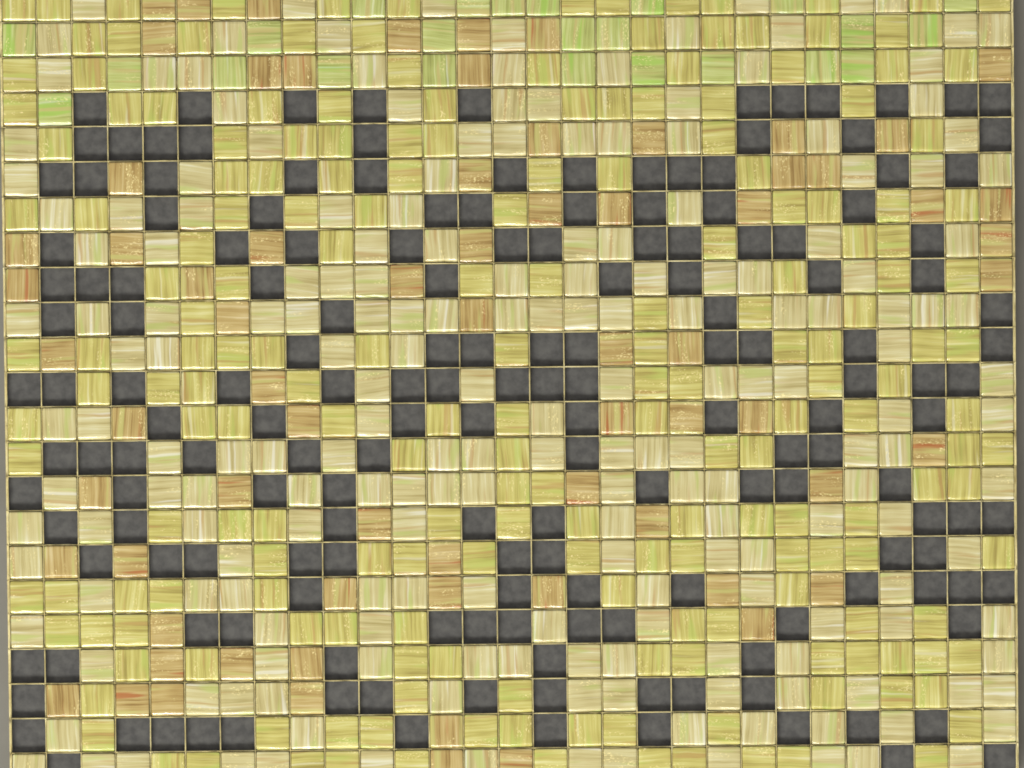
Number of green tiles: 24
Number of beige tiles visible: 200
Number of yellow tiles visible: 200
